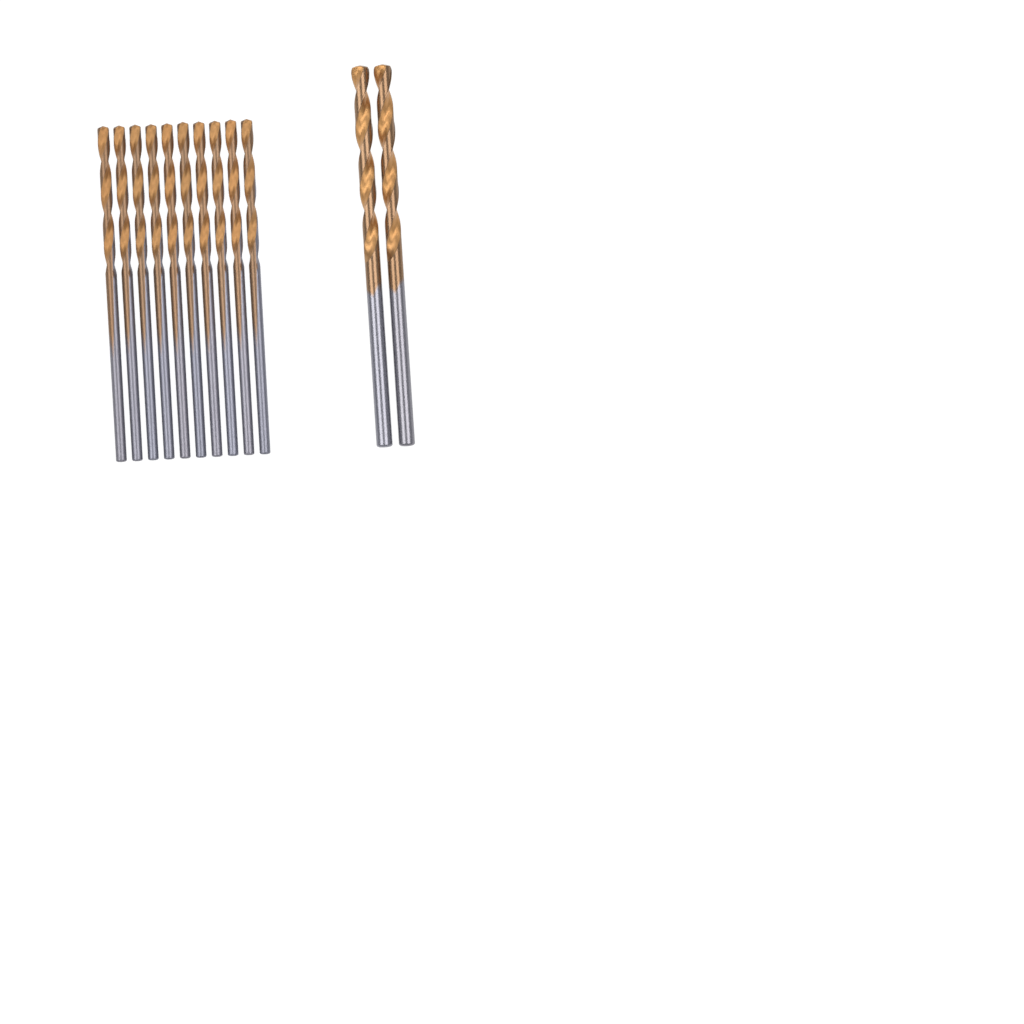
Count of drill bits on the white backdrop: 12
